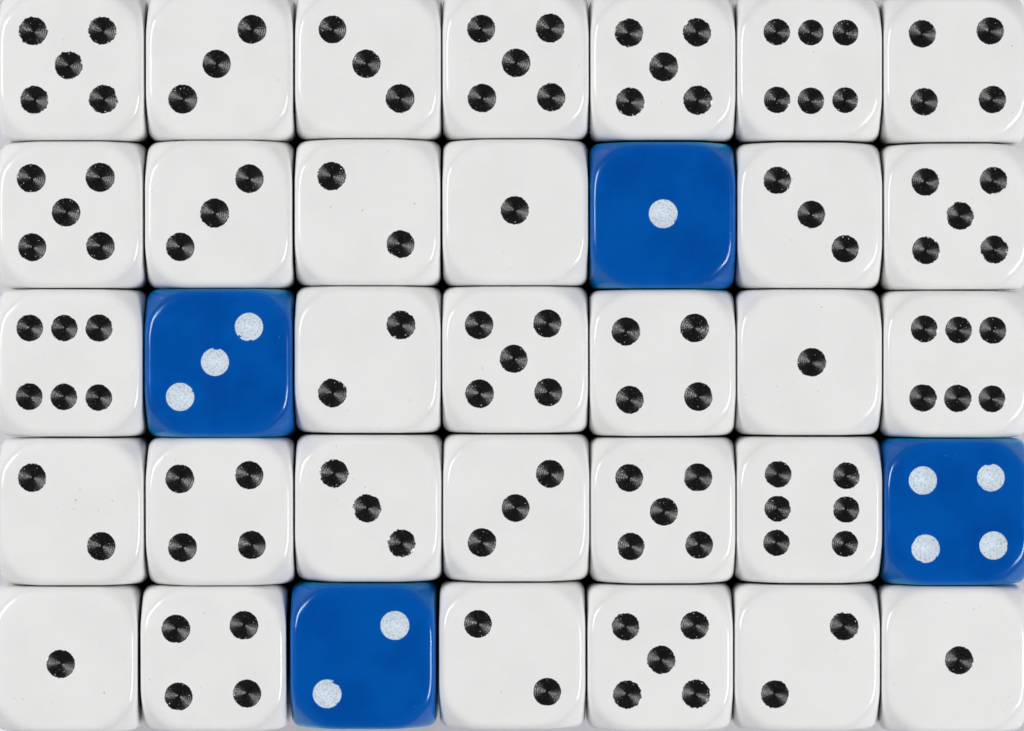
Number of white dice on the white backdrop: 31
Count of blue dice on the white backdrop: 4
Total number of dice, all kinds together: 35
